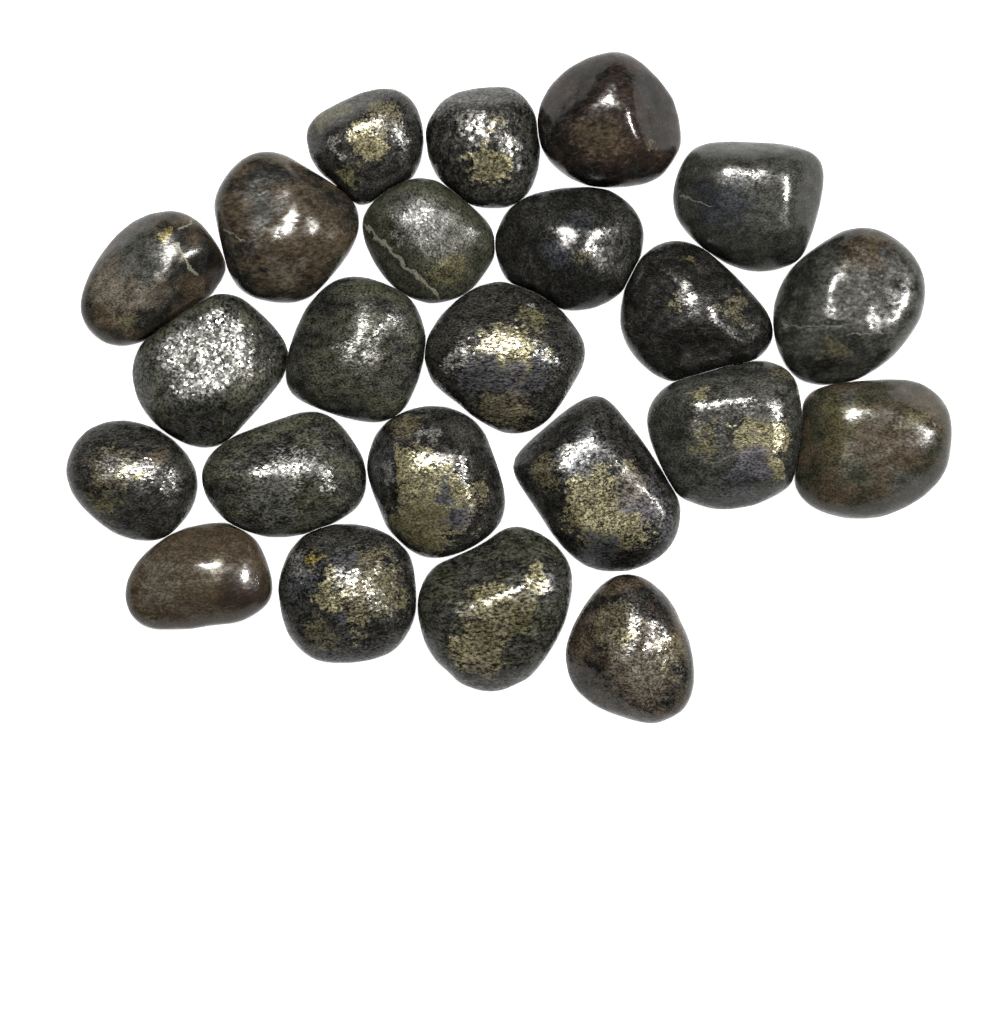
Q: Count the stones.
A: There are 23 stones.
